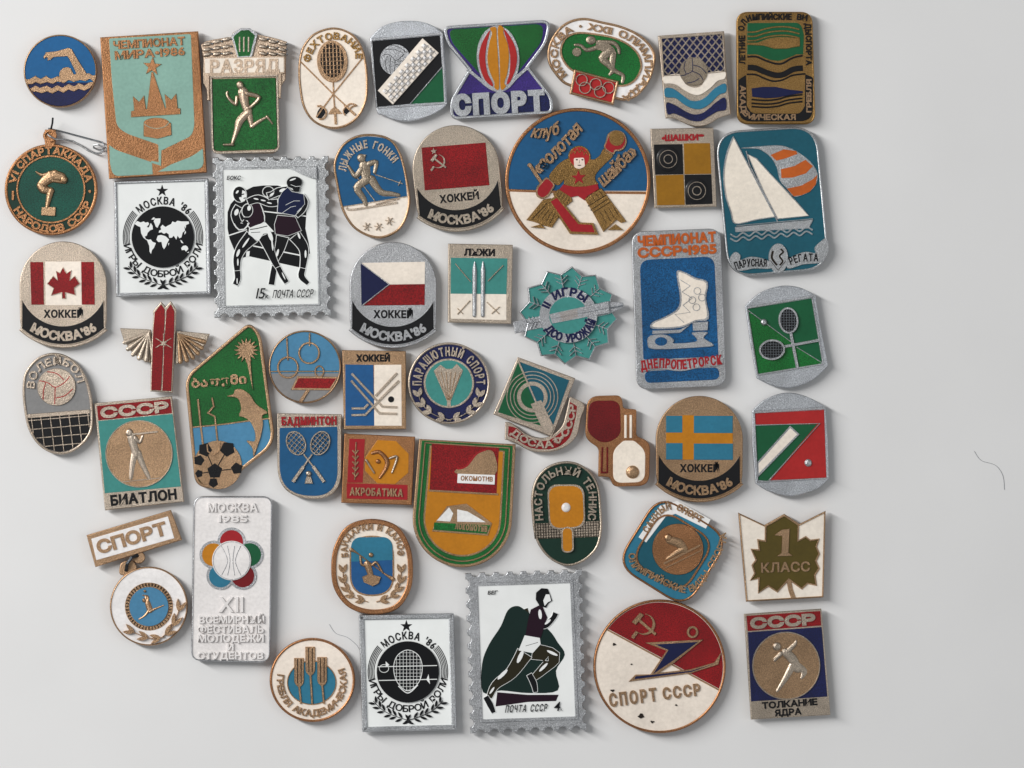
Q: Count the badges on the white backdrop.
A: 48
